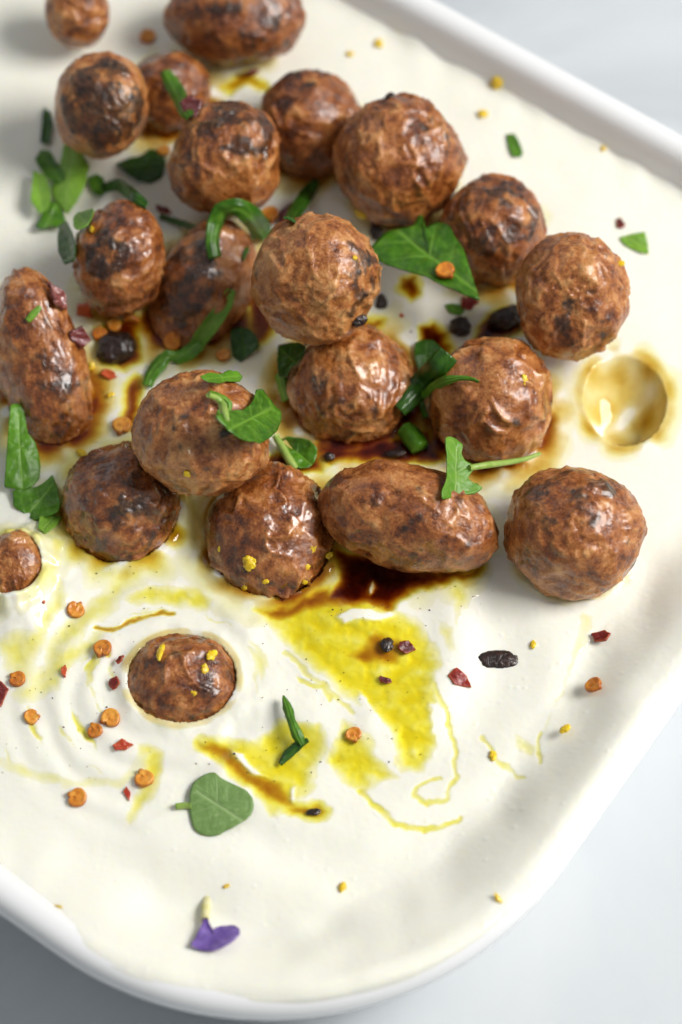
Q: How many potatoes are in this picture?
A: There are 22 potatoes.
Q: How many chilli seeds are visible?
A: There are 20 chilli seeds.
